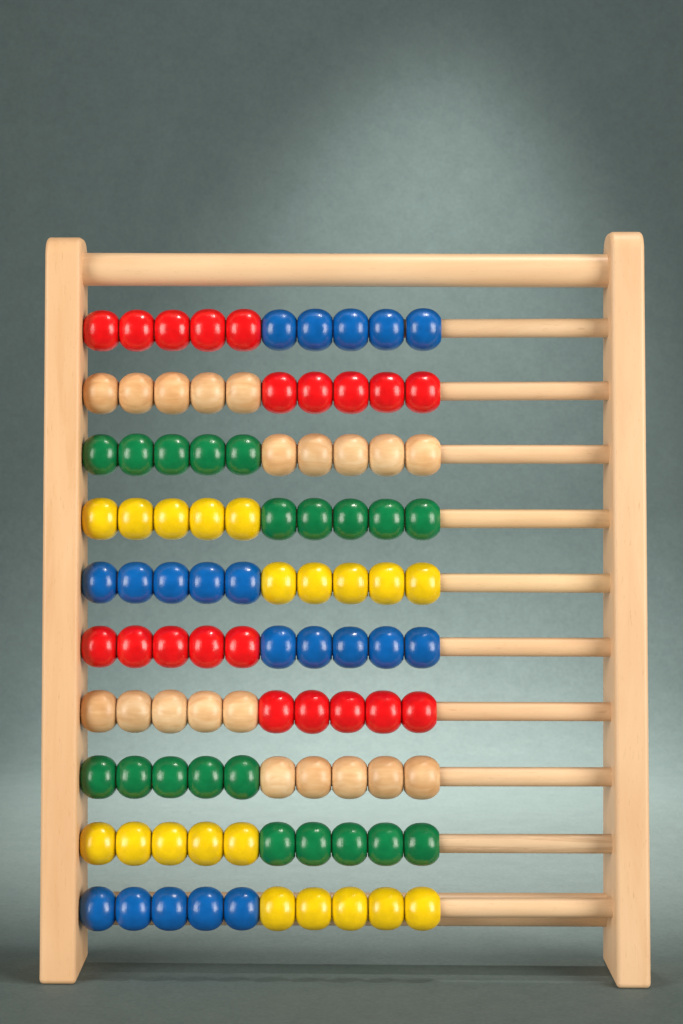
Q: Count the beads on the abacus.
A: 100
